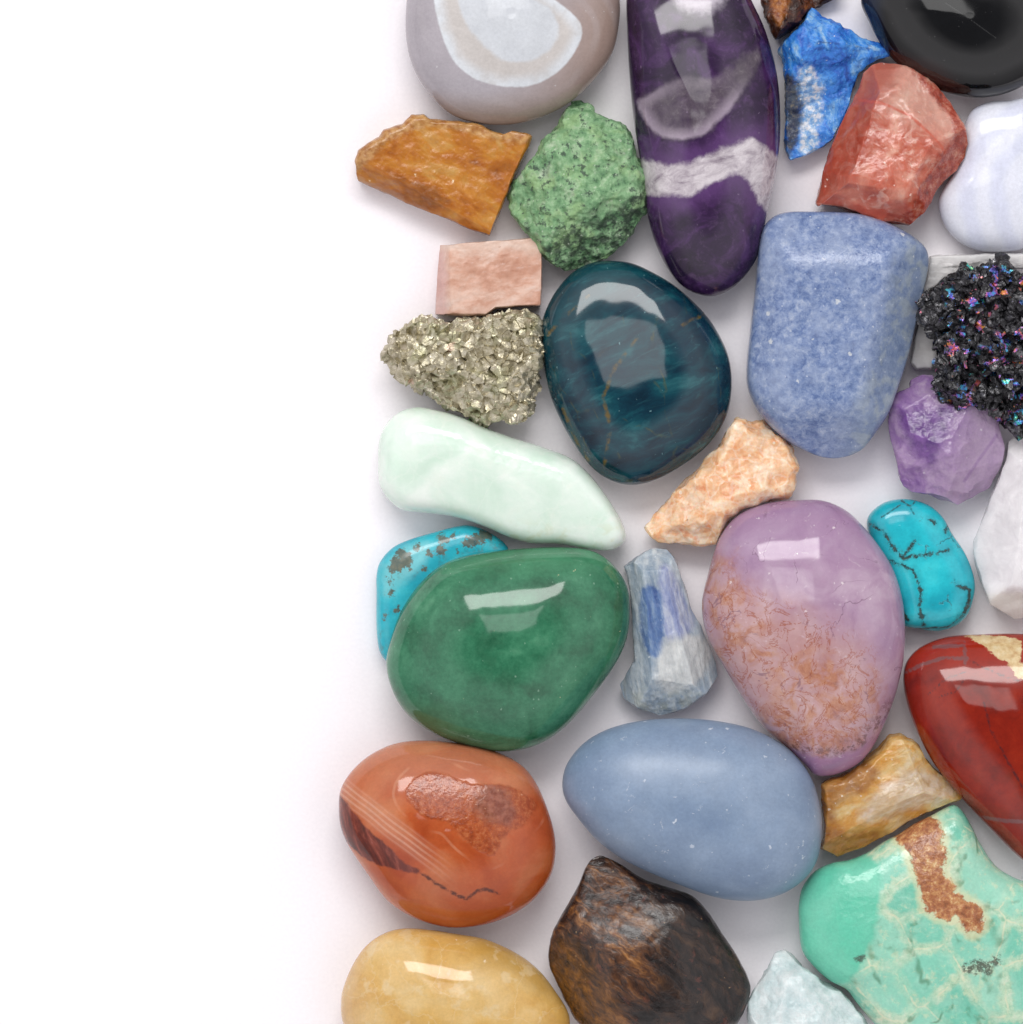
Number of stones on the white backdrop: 32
